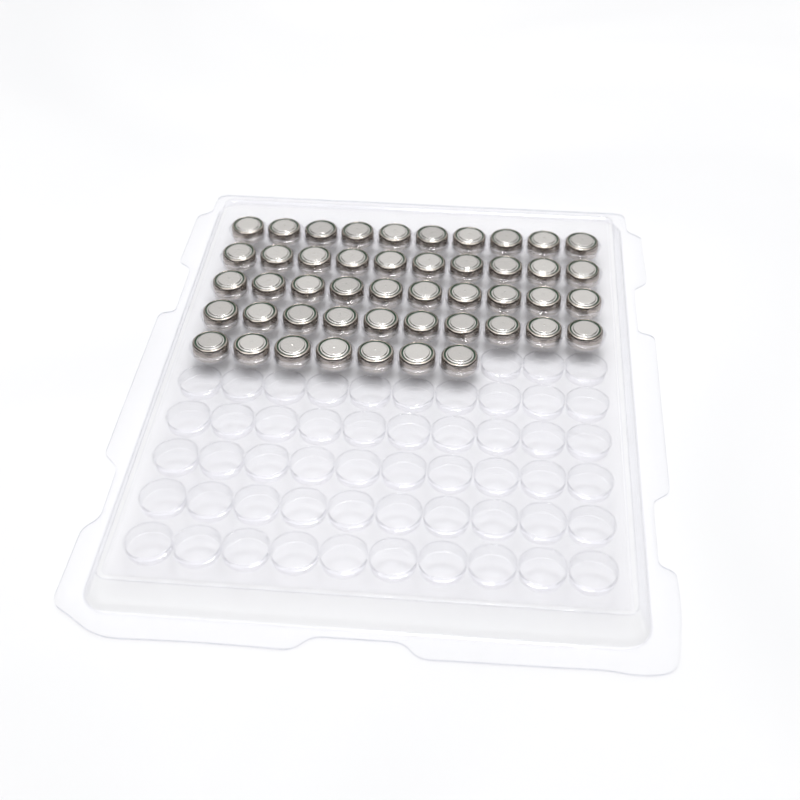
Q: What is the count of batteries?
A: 47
